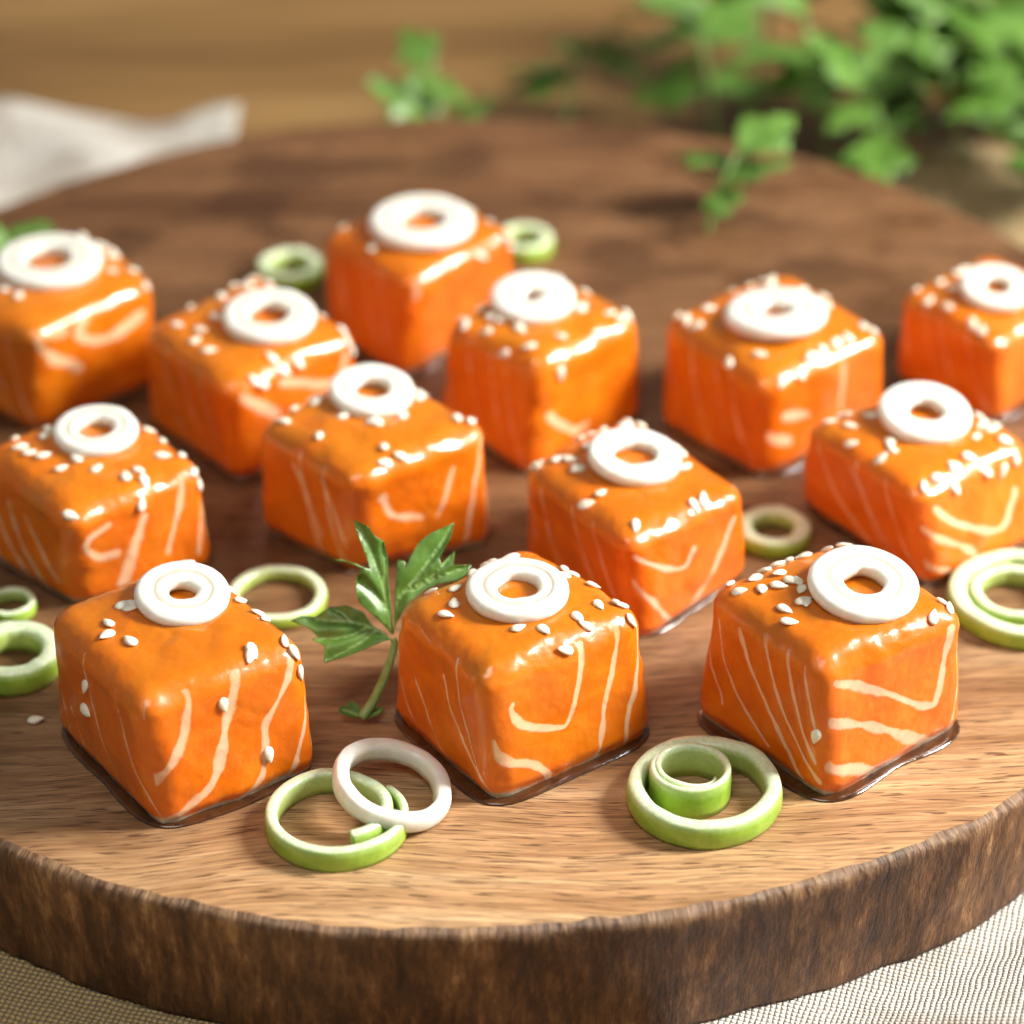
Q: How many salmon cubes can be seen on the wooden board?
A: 13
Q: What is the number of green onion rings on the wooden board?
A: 11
